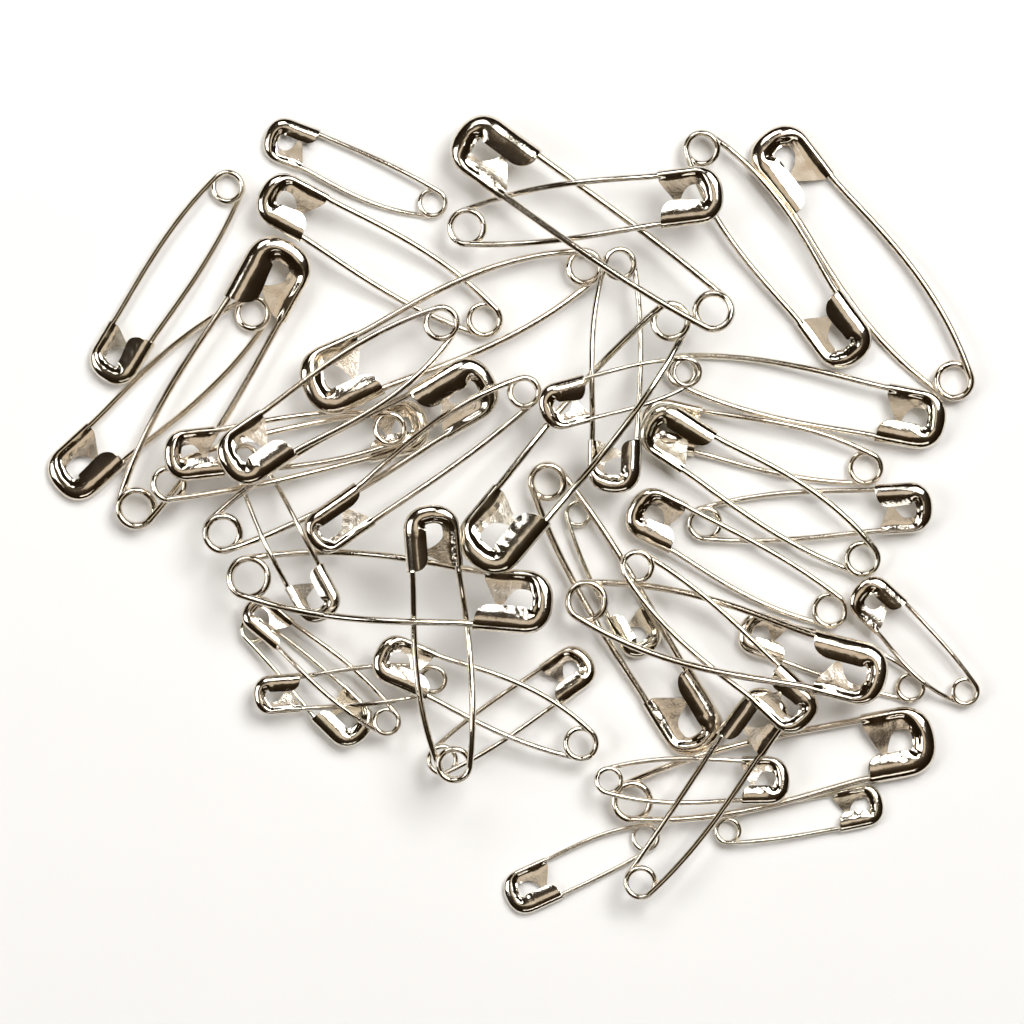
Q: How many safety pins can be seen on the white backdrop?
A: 42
